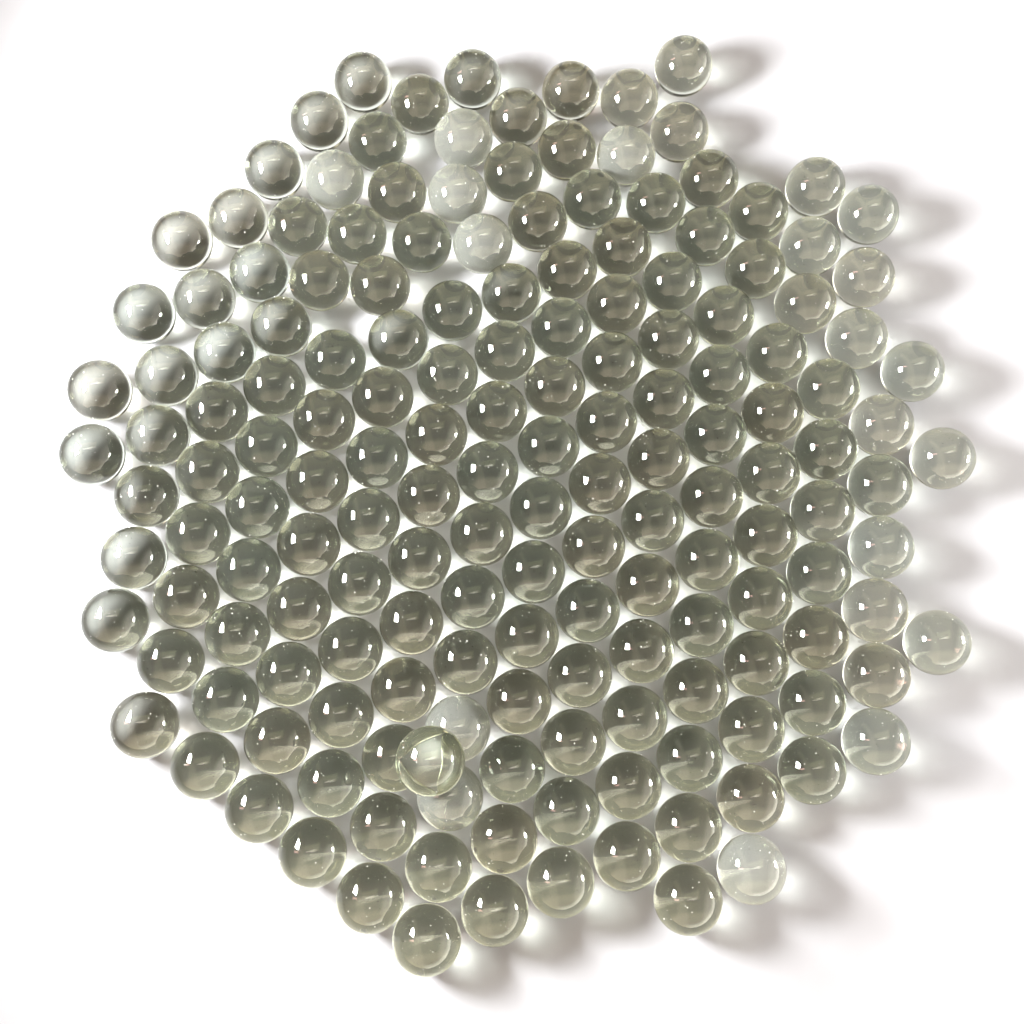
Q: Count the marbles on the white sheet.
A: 170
